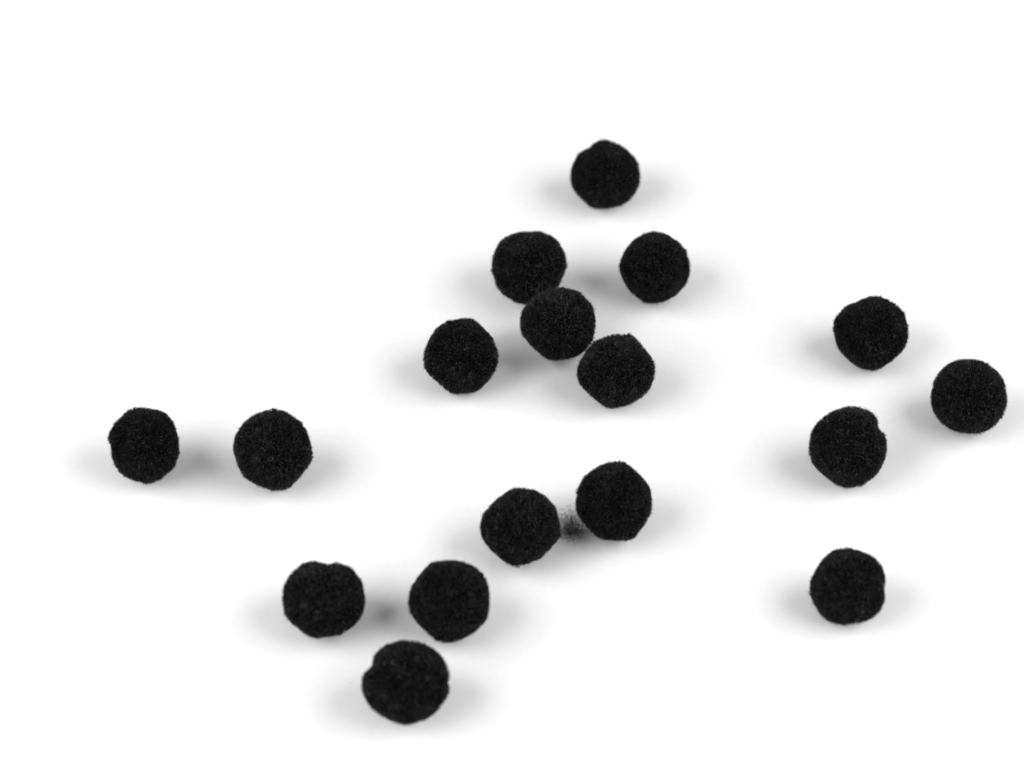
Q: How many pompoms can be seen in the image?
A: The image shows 17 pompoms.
